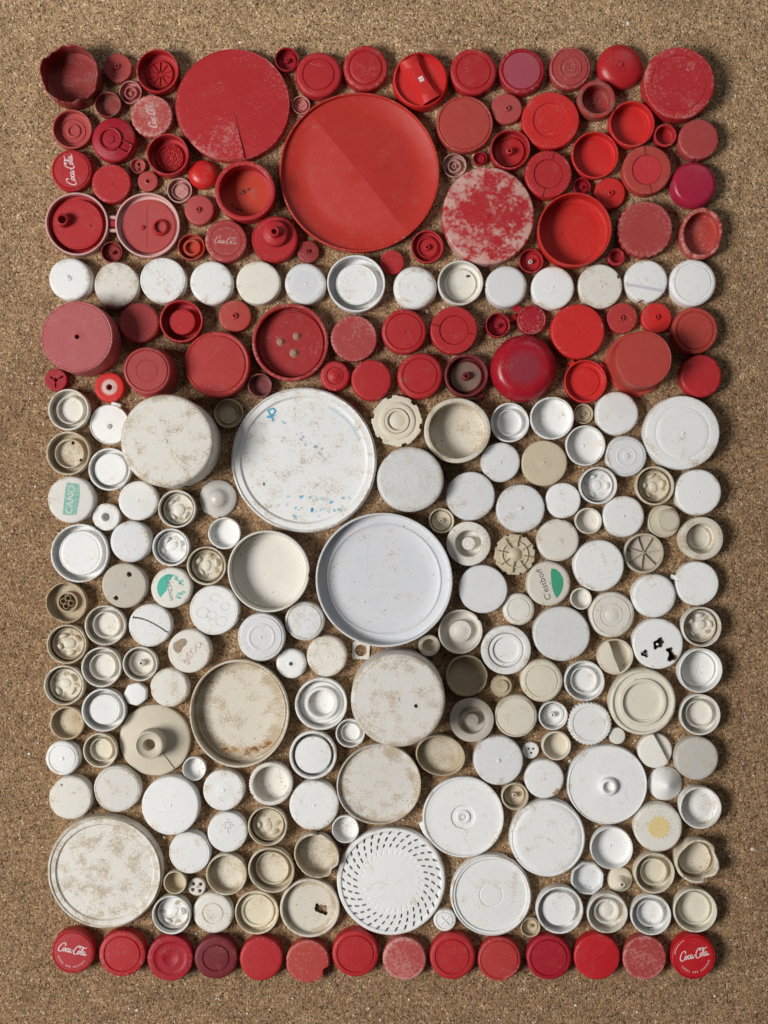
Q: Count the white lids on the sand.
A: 163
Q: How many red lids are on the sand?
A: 100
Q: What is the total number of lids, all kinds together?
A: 263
